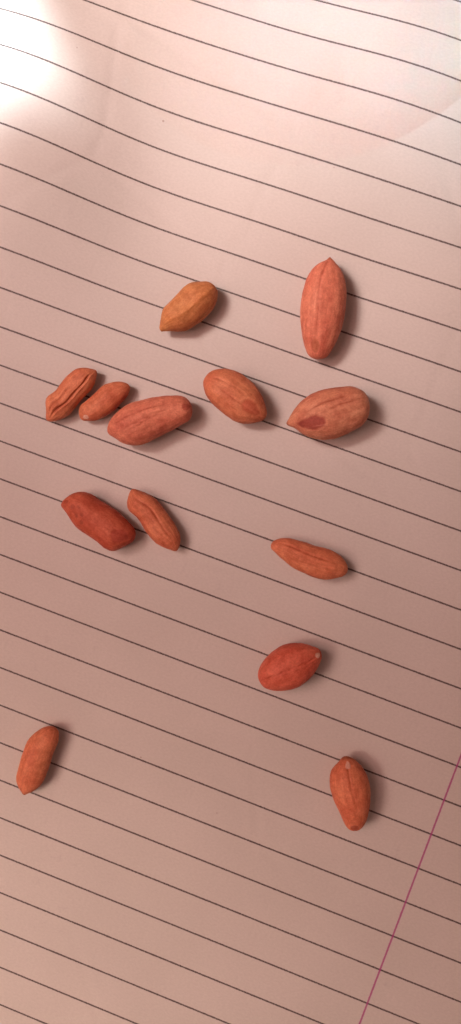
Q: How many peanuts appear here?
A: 13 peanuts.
